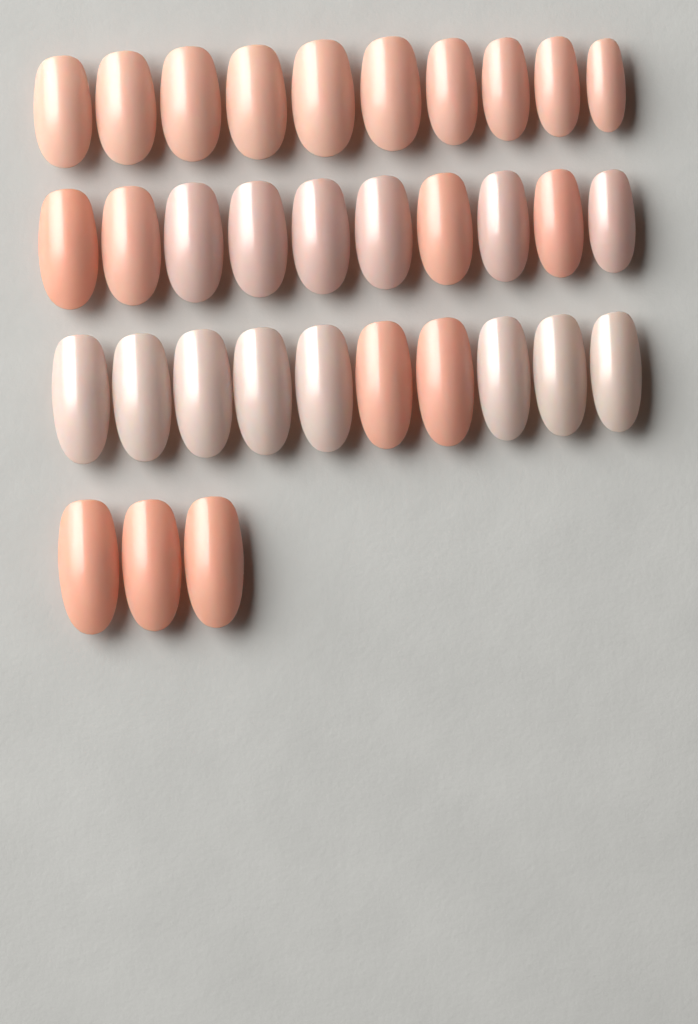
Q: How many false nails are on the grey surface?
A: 33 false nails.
